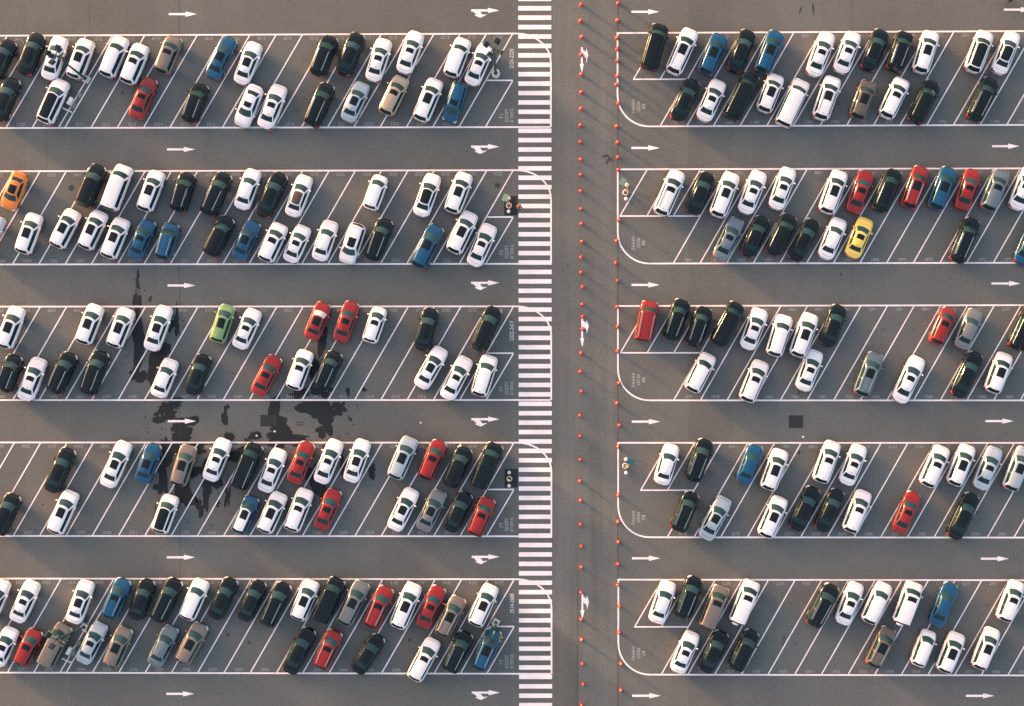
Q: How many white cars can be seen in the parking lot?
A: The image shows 105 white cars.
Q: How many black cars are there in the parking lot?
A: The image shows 64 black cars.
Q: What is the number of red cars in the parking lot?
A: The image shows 18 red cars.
